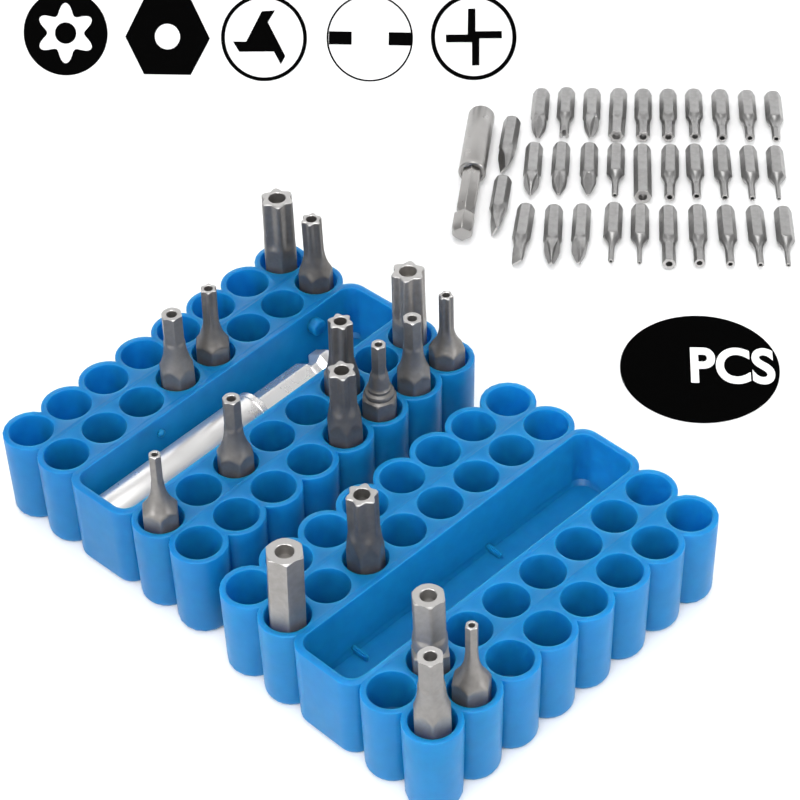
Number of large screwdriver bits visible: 17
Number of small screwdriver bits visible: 32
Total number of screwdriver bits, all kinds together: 49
